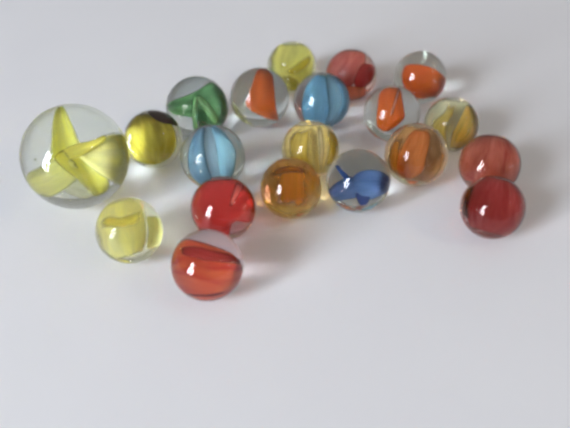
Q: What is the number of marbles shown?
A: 20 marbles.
